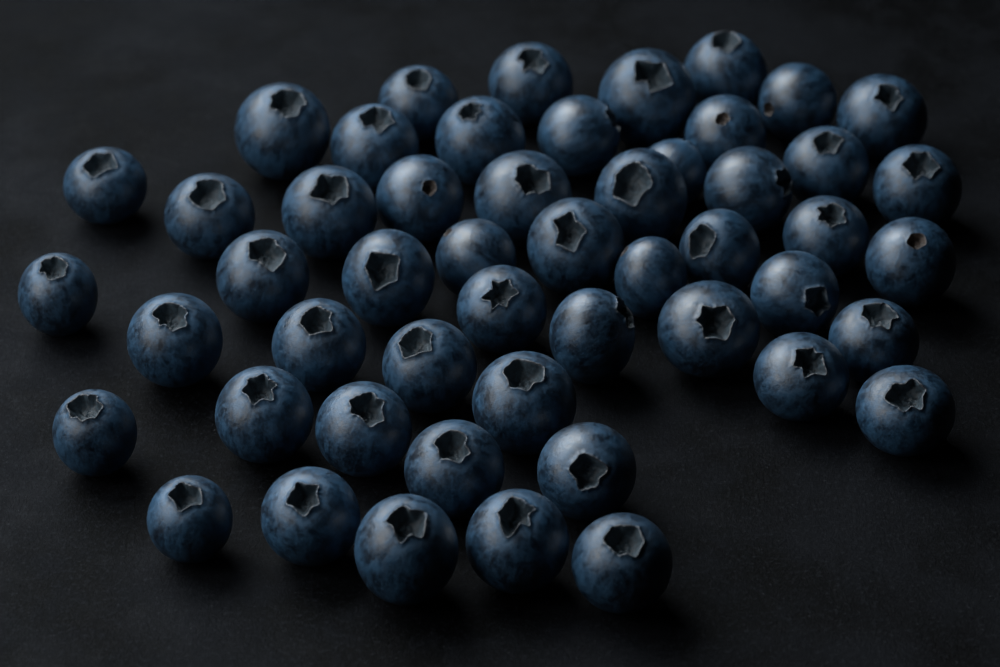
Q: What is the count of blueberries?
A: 51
